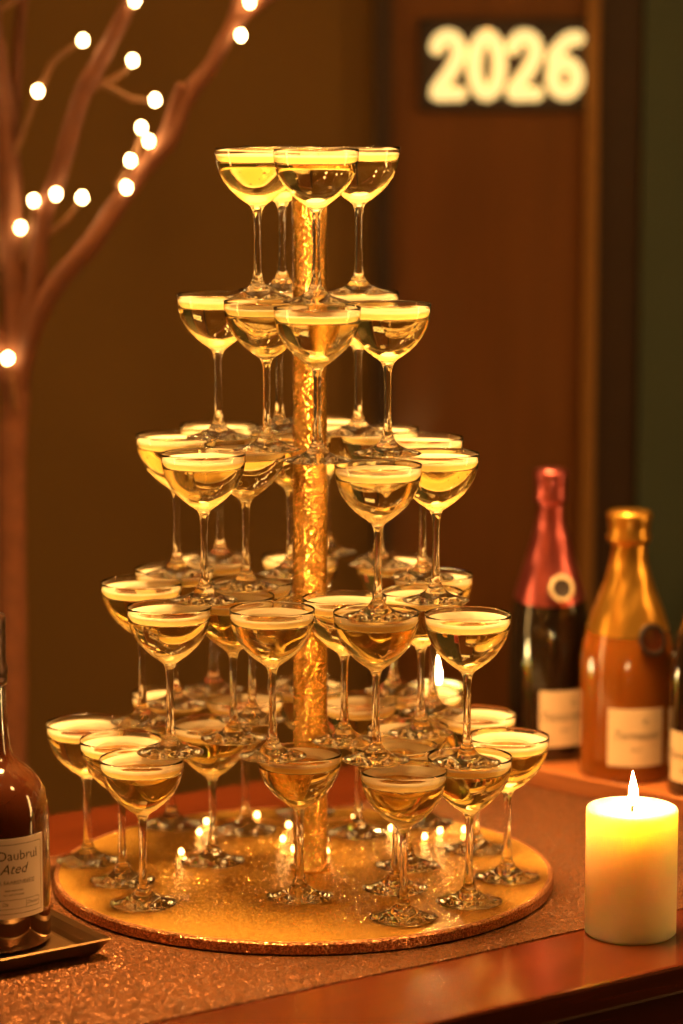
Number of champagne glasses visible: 50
